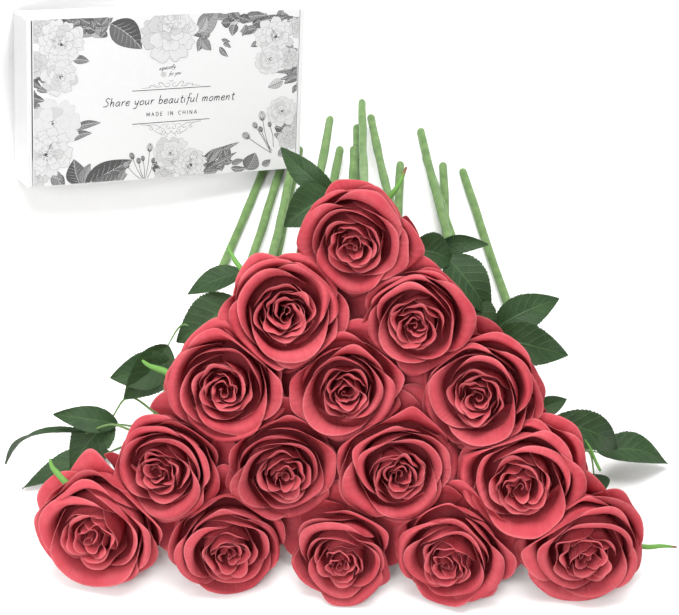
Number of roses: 15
